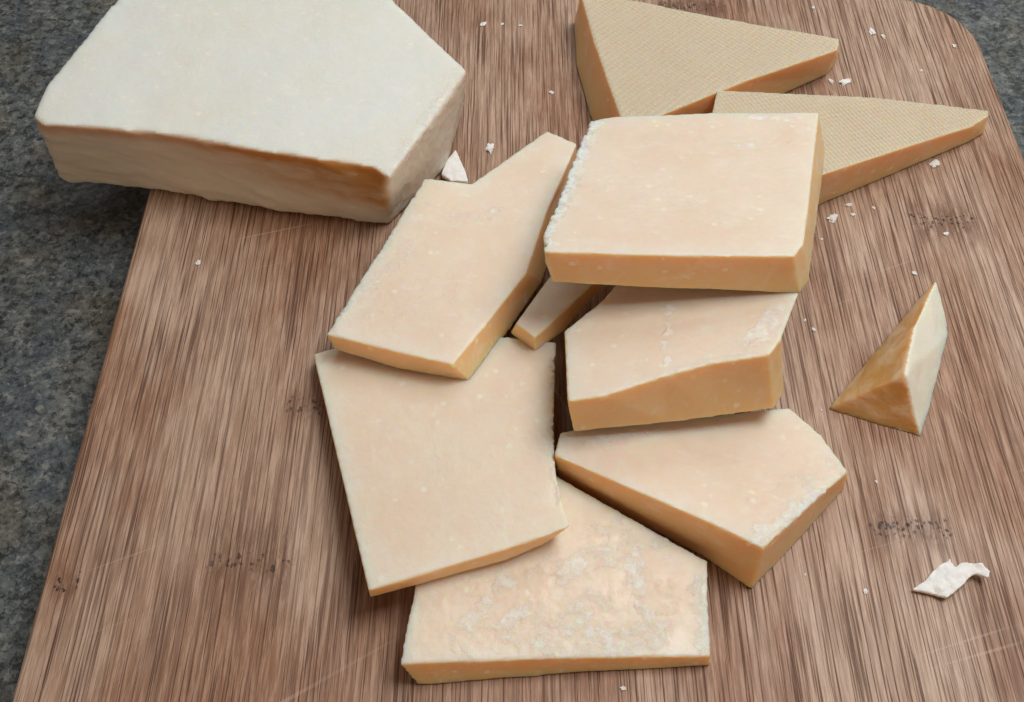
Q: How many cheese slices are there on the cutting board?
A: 9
